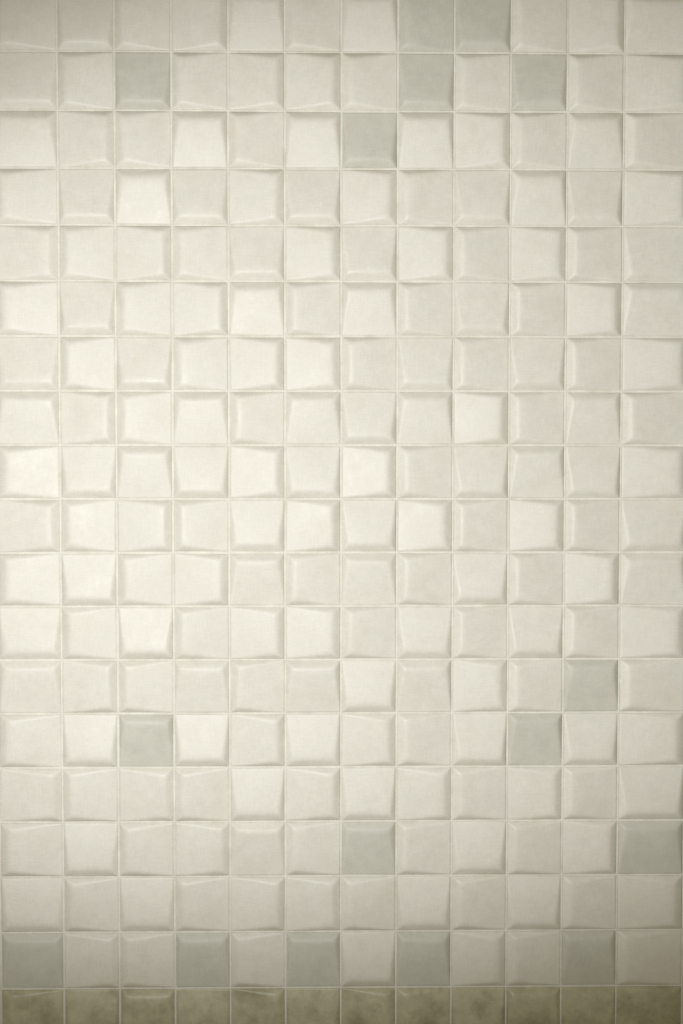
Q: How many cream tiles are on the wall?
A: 200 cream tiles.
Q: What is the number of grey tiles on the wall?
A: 16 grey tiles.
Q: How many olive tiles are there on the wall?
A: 12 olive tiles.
